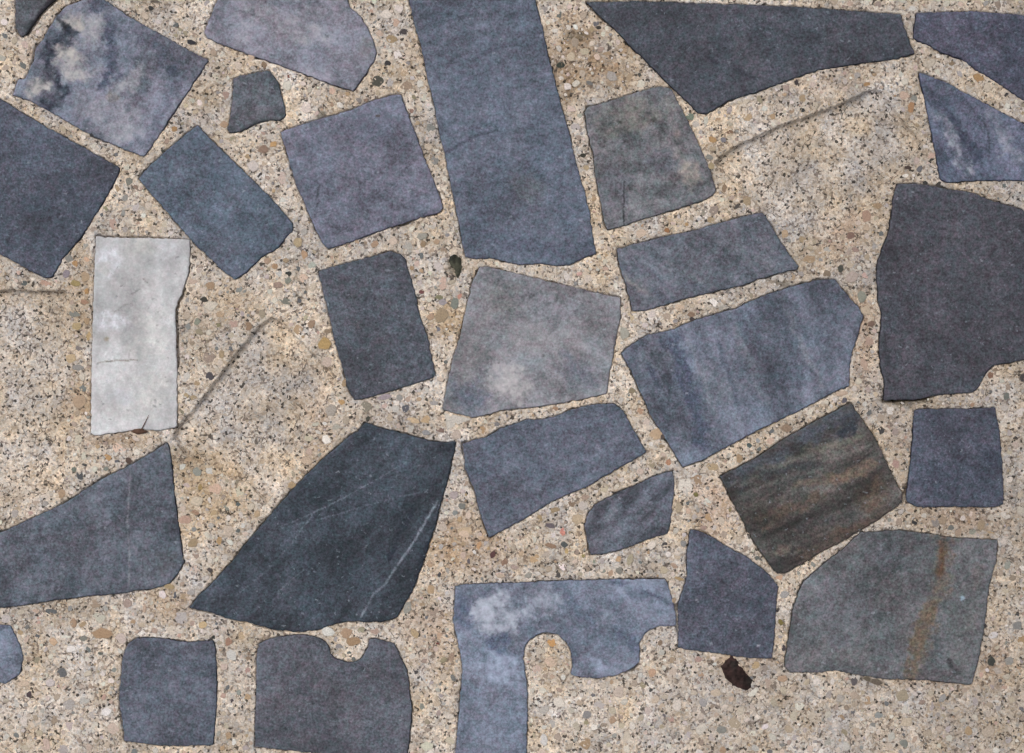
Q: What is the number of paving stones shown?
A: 30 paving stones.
